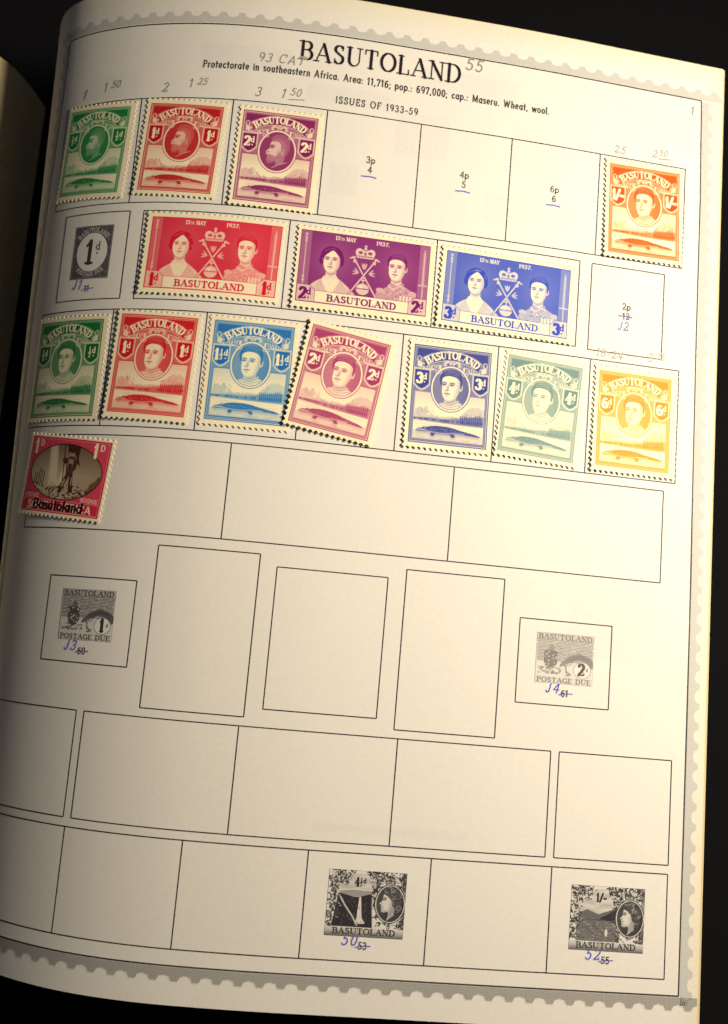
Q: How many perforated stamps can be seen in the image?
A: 15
